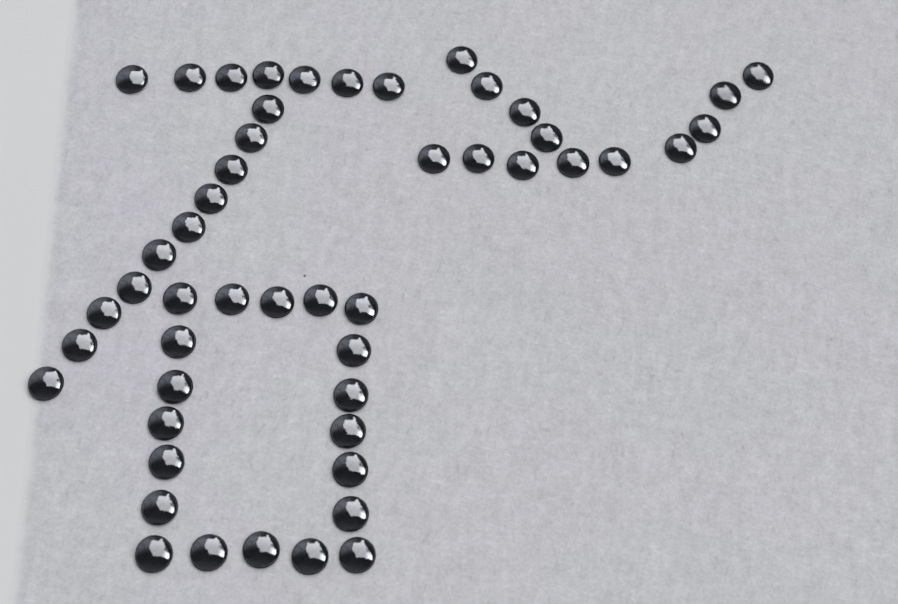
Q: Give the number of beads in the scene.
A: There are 50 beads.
